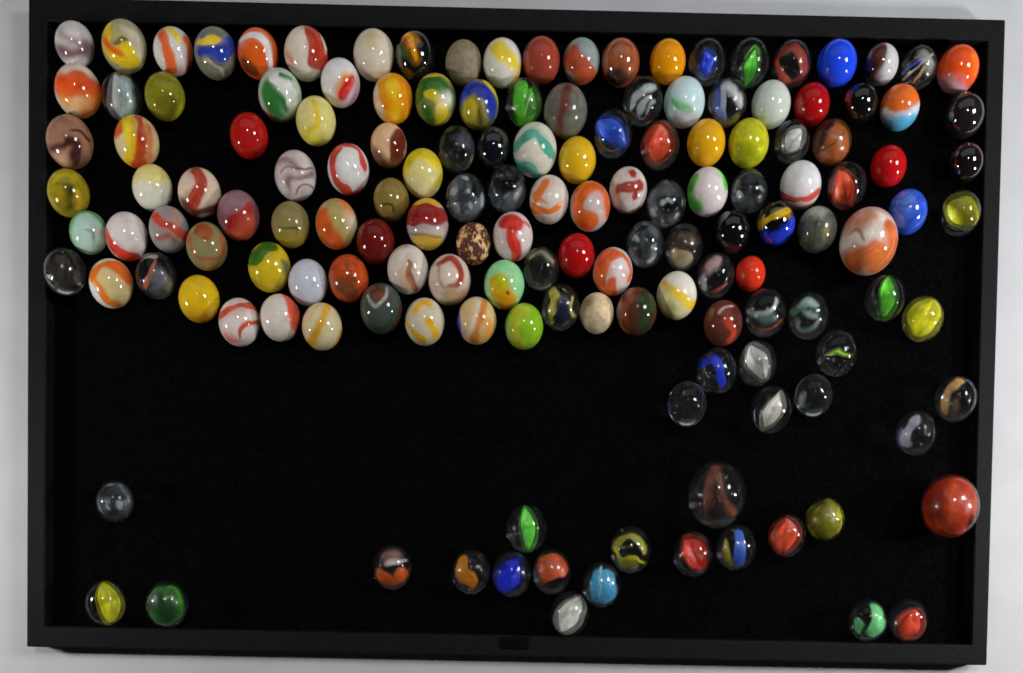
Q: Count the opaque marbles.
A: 93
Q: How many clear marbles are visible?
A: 57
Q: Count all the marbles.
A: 150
